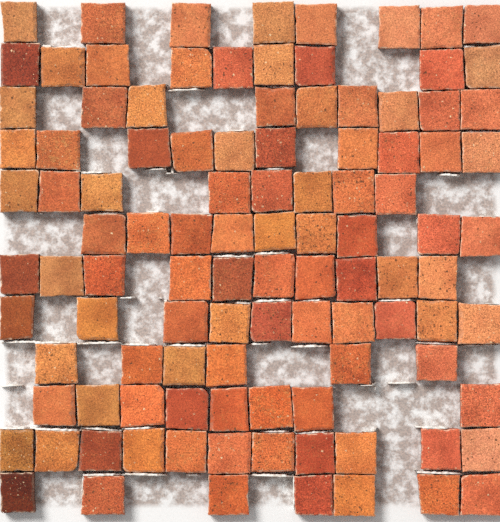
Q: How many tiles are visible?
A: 105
